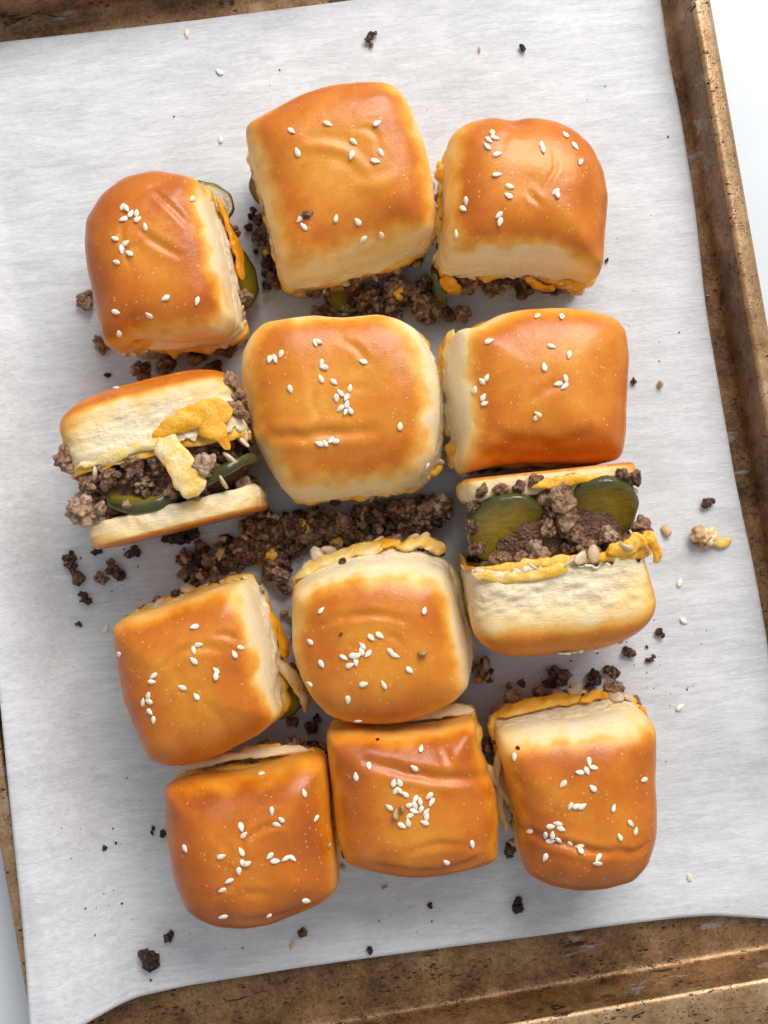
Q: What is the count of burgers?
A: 12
